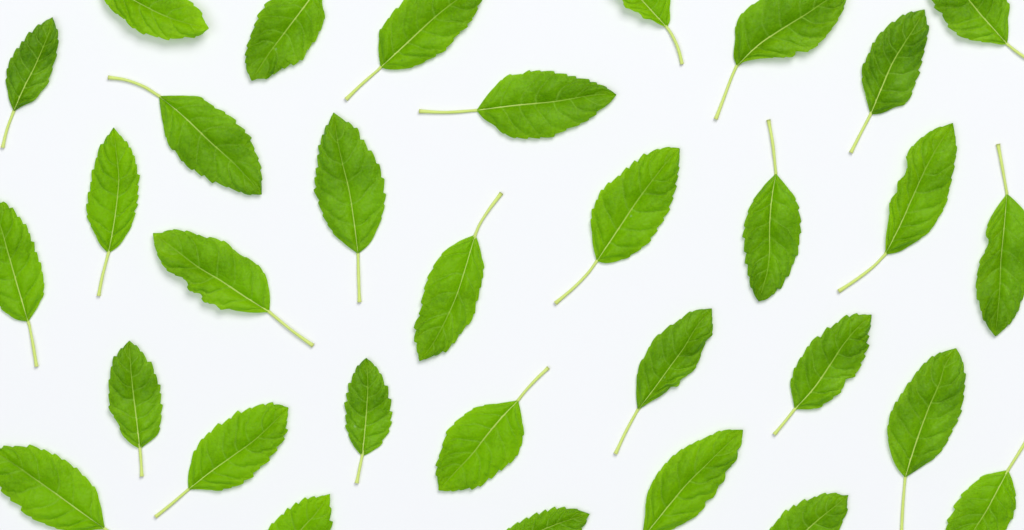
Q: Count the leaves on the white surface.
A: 32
